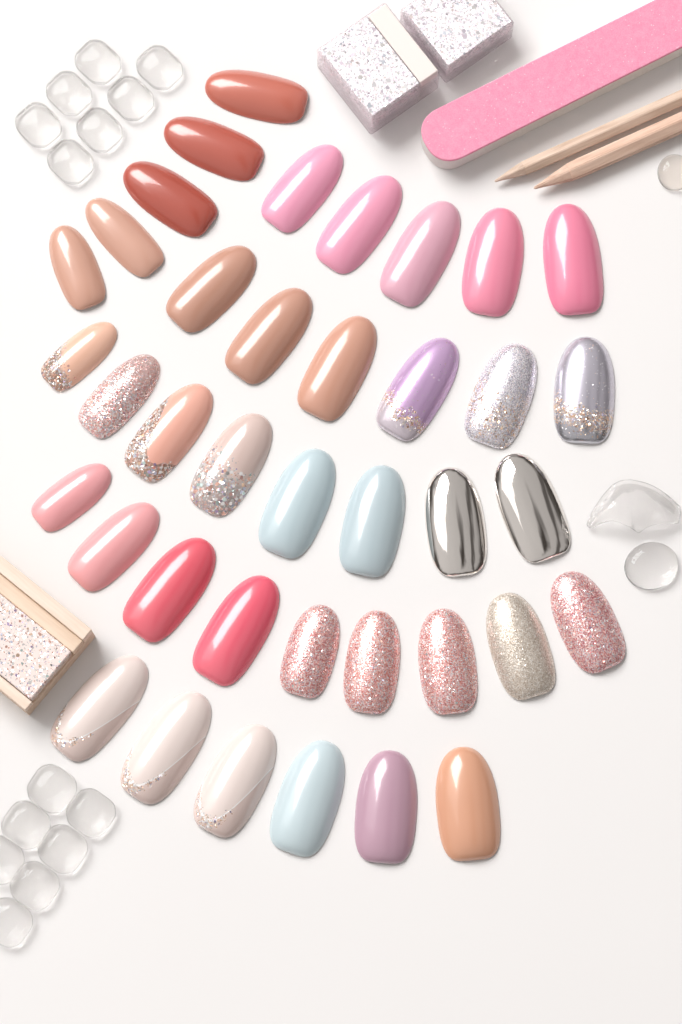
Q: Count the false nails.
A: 39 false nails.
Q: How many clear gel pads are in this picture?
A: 14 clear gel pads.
